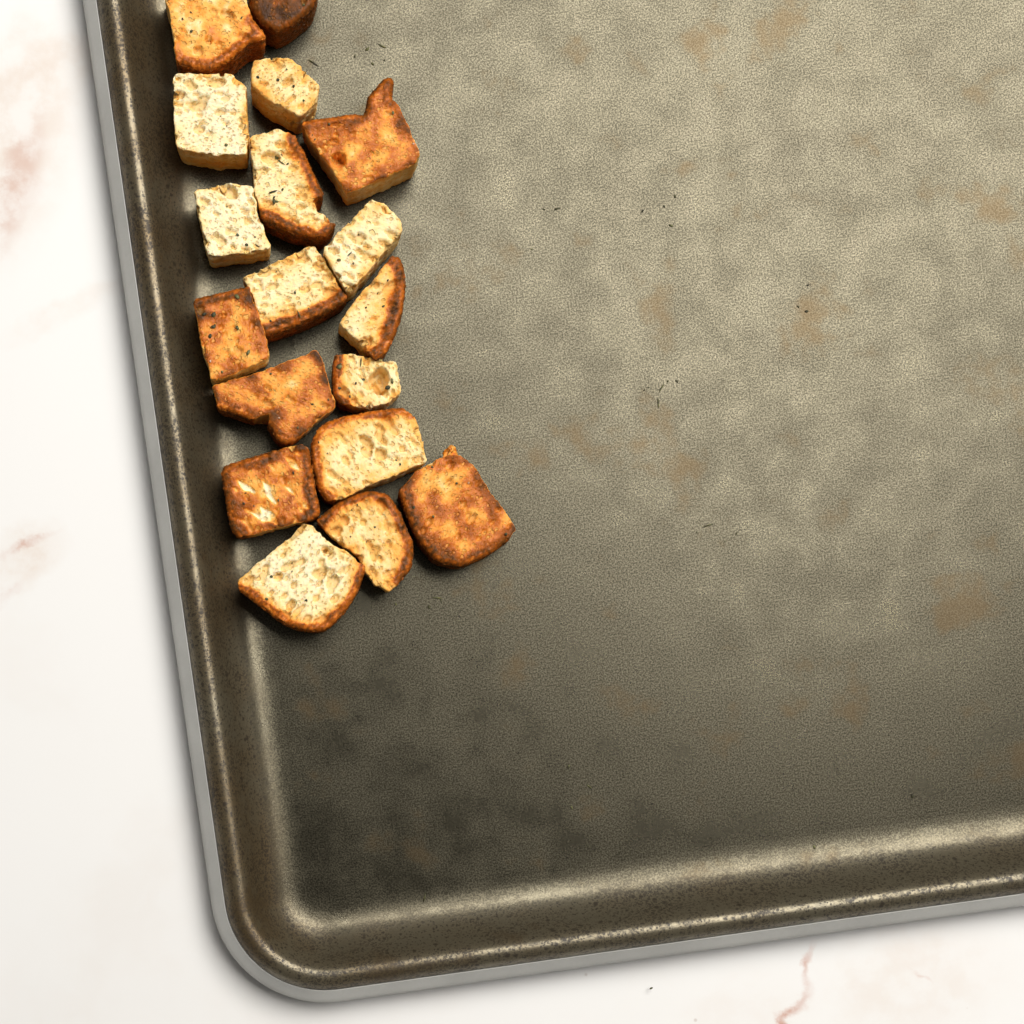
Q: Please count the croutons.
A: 18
